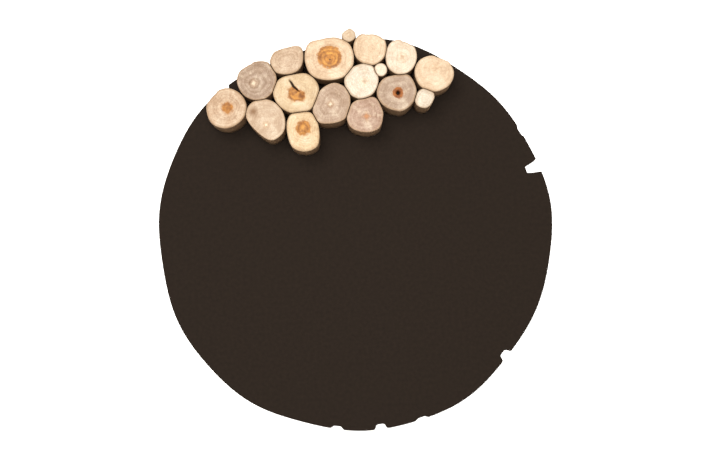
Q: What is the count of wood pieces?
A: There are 17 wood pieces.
